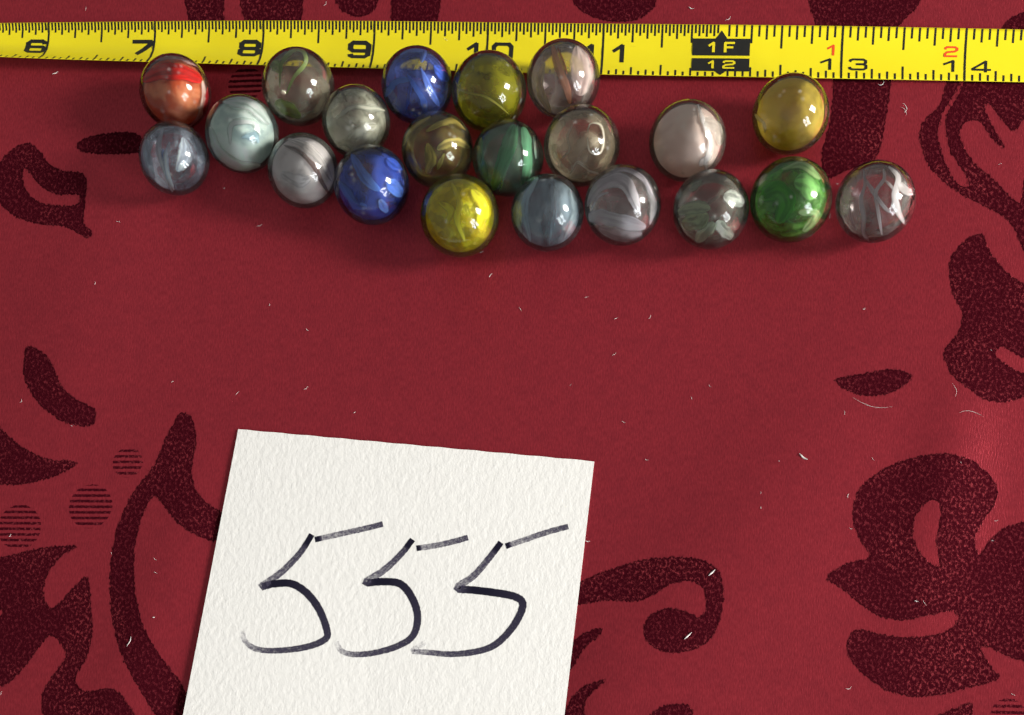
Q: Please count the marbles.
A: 21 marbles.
